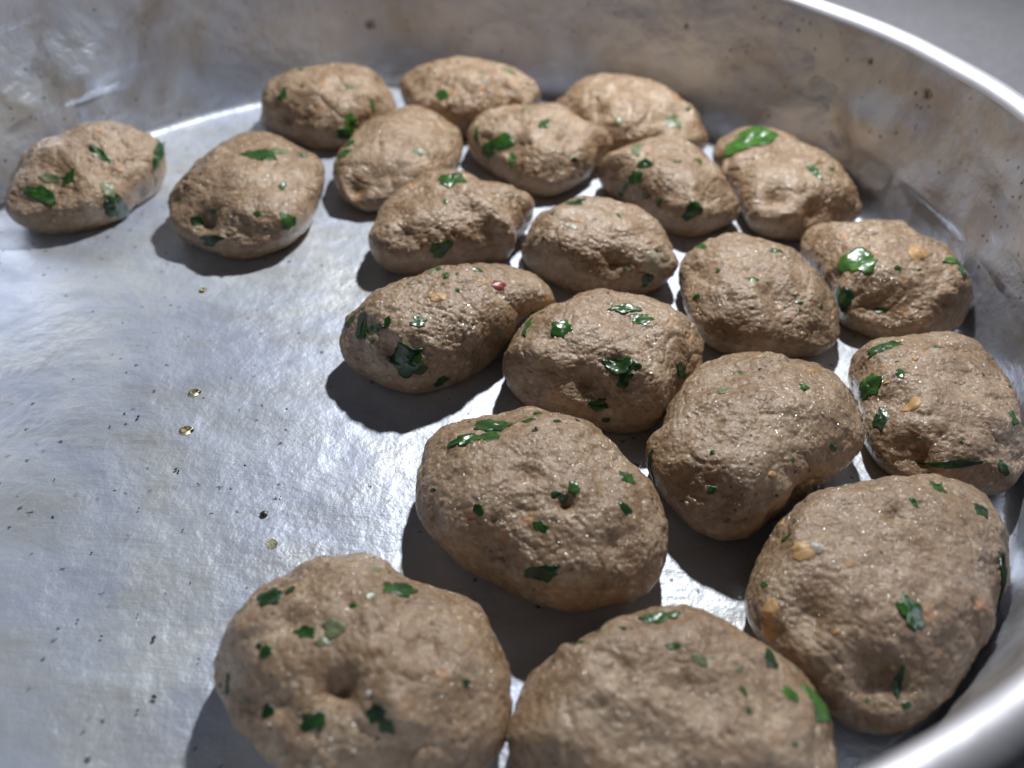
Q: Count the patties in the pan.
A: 21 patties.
